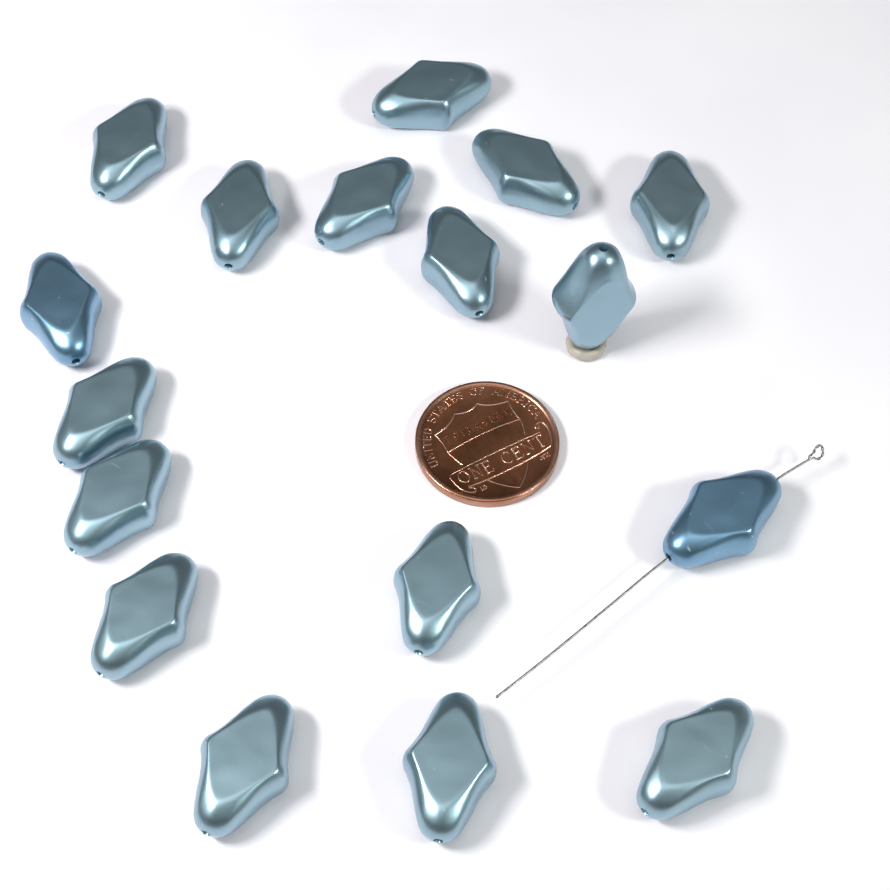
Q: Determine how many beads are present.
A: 17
